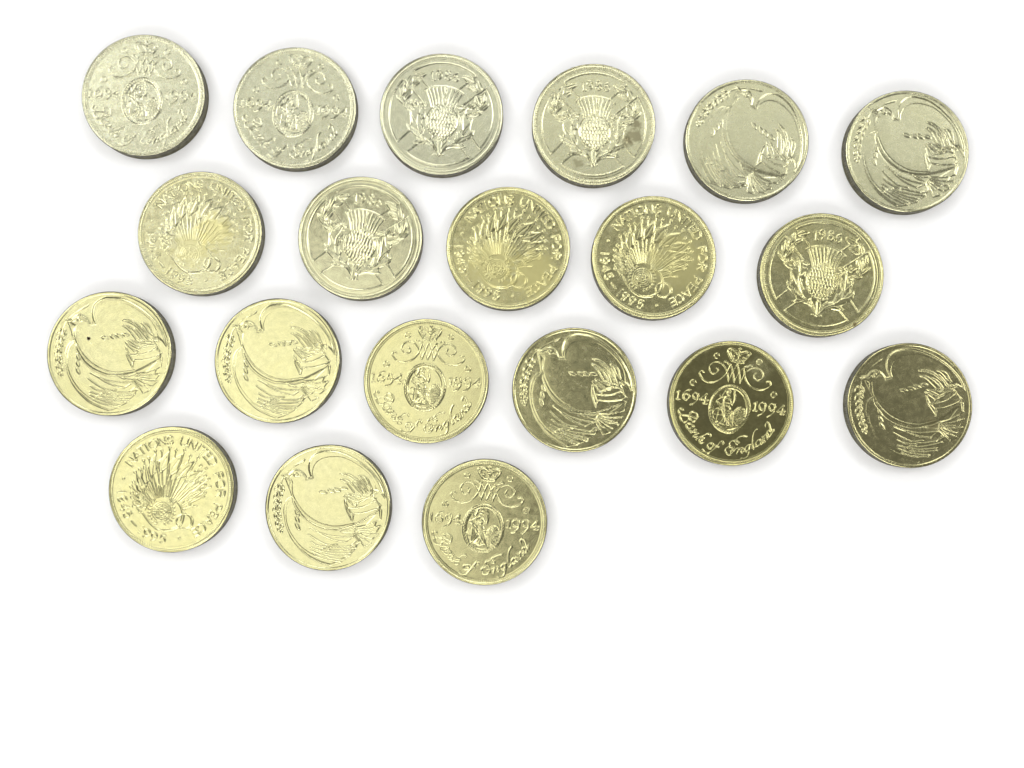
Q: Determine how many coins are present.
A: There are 20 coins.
